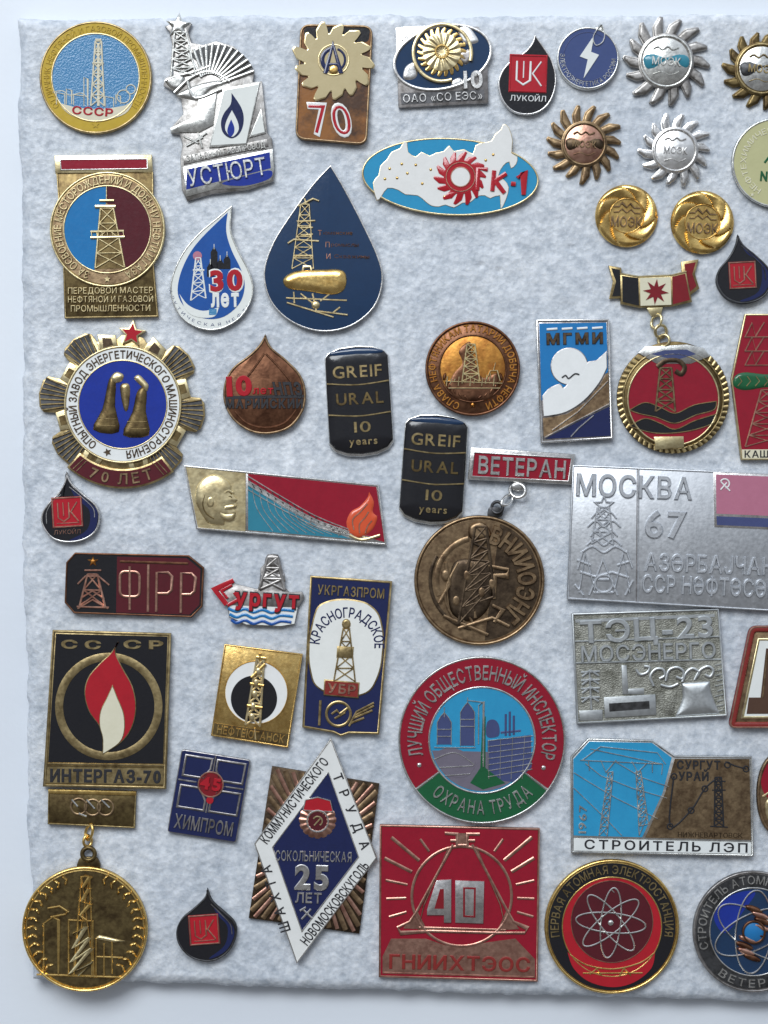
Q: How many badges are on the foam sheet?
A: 47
